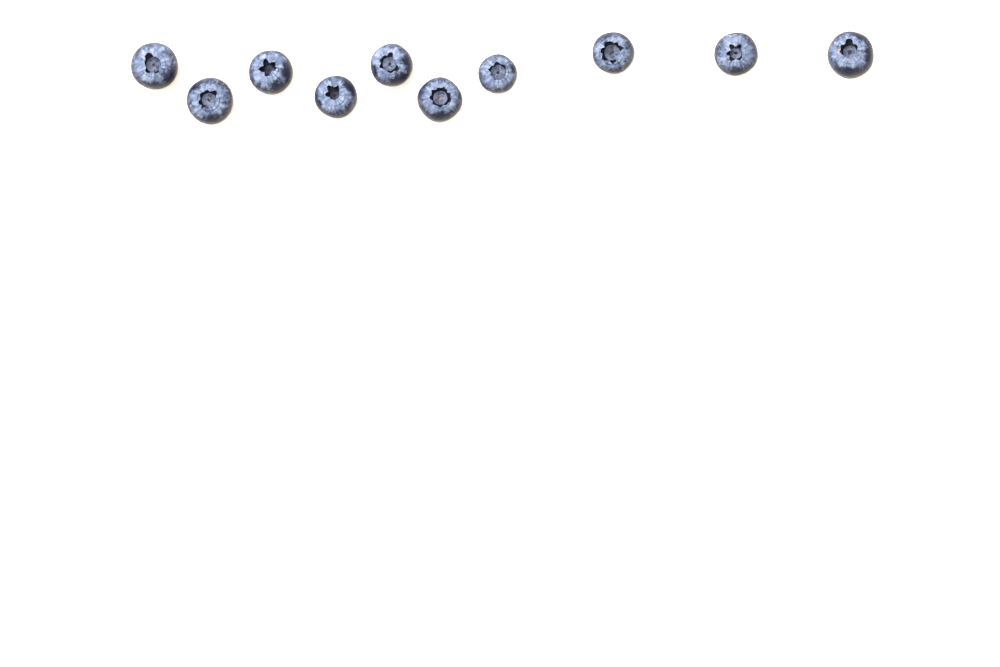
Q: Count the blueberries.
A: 10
